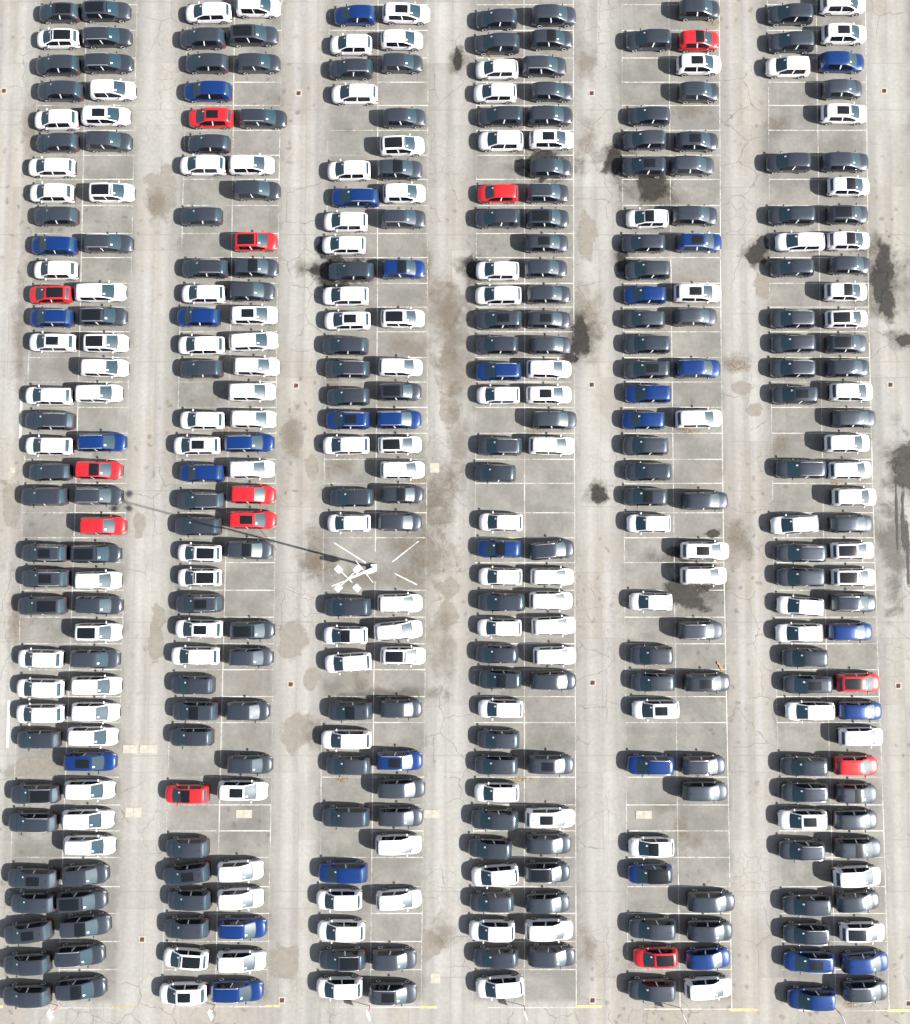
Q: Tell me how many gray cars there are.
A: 184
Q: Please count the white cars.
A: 136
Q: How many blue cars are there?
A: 33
